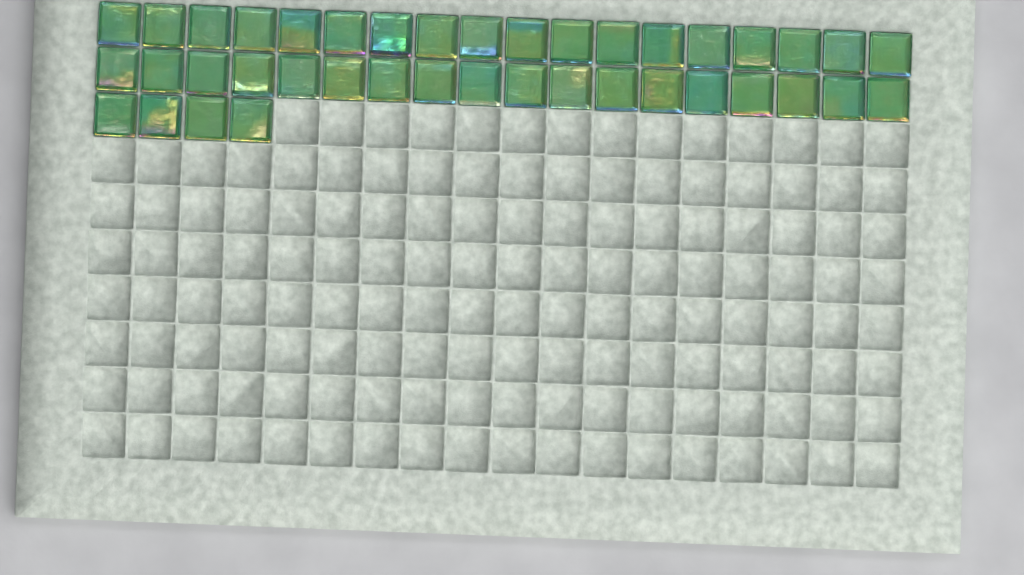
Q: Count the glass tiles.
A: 40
